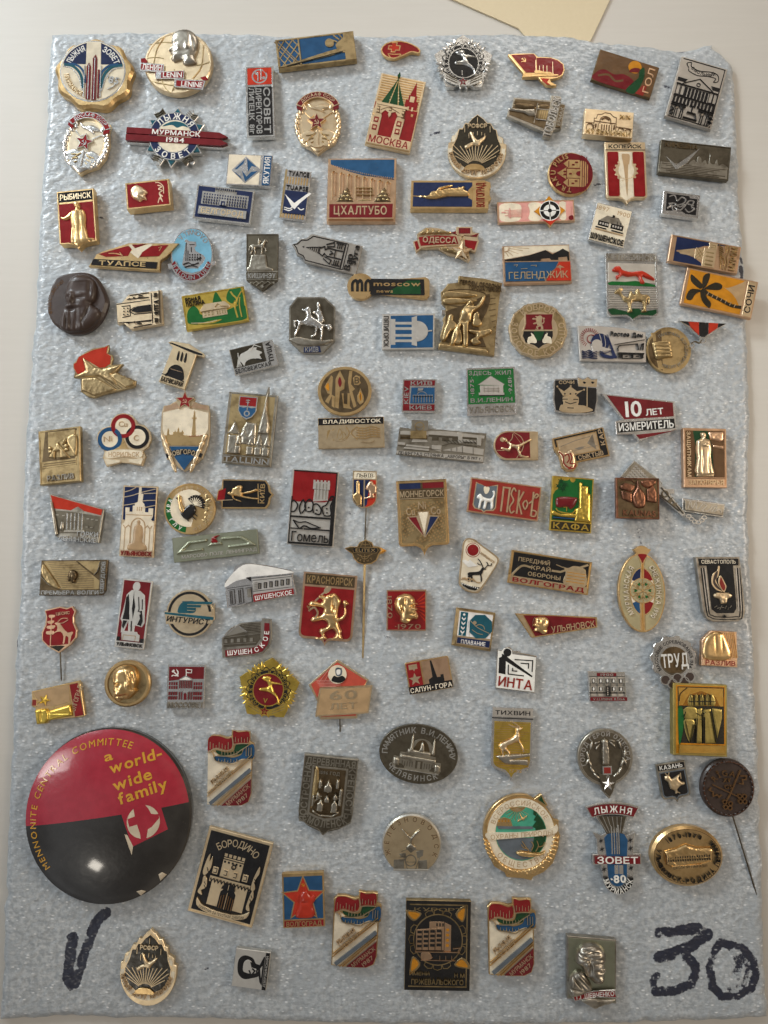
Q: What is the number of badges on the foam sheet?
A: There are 123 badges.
